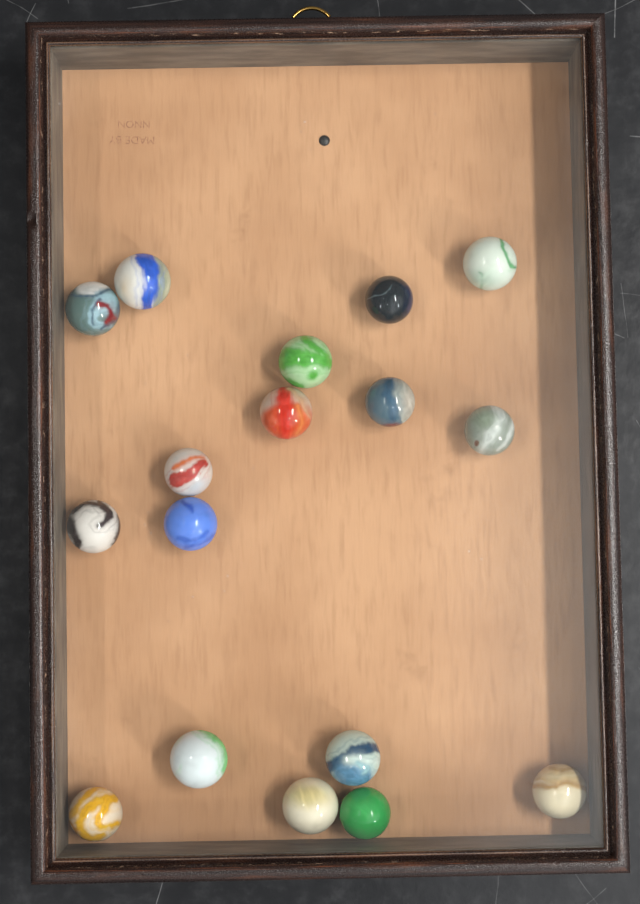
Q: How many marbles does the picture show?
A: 17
